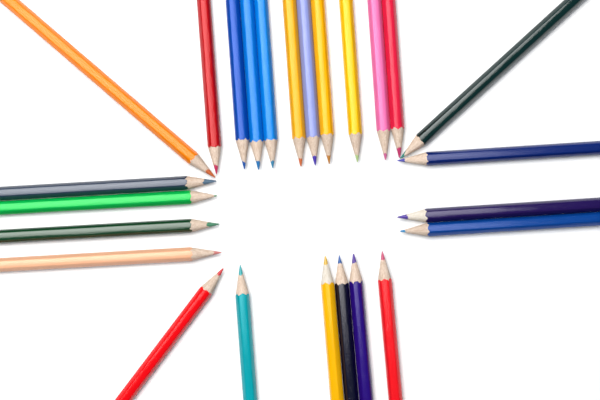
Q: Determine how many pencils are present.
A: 25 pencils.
